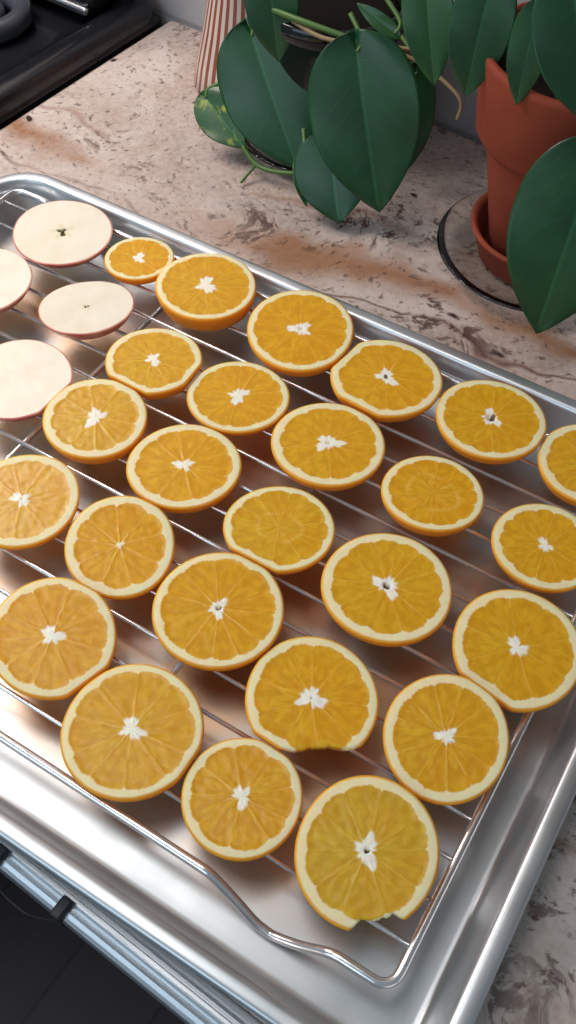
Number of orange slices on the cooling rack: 25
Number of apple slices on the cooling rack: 4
